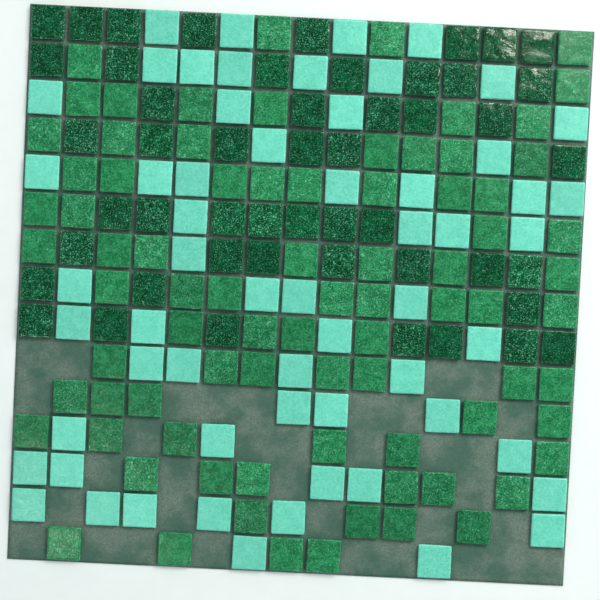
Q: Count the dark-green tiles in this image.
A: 50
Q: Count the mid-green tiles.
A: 81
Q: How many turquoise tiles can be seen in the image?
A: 59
